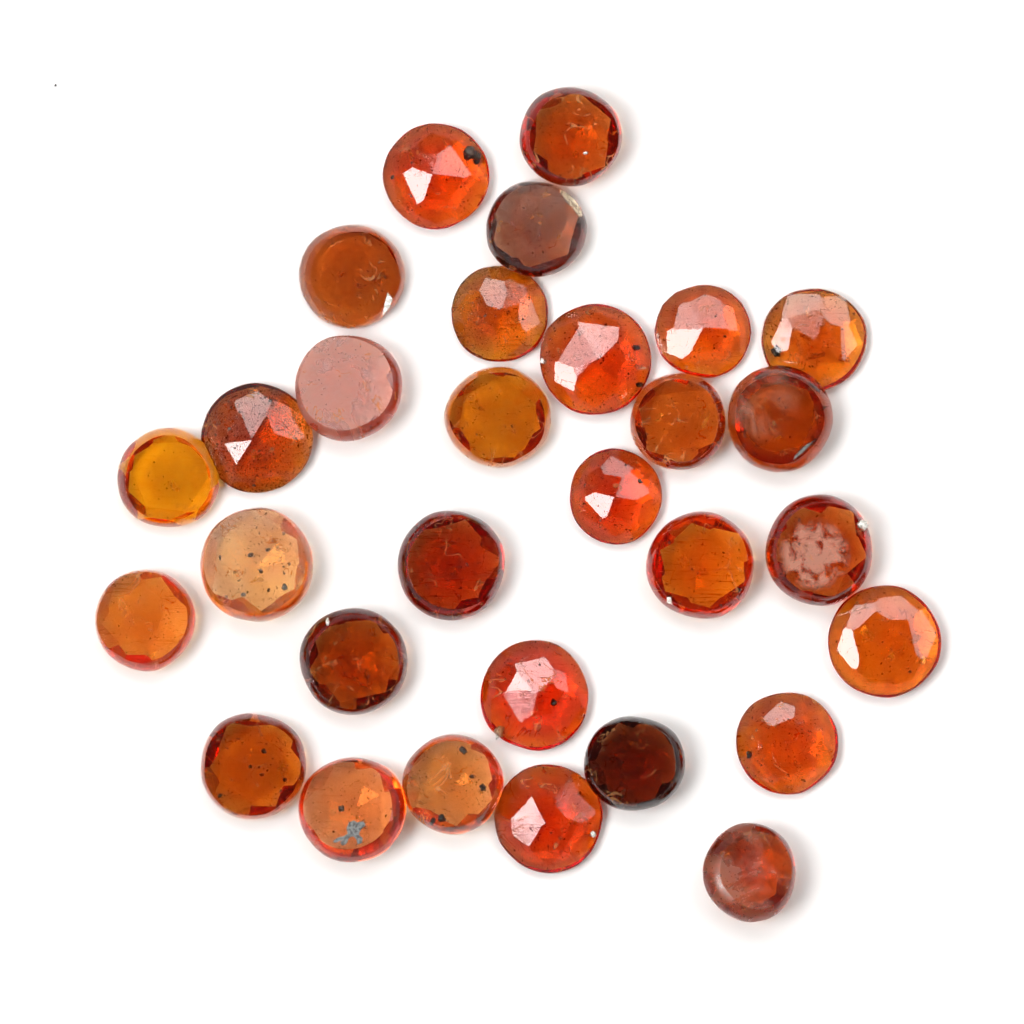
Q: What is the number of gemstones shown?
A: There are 30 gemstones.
